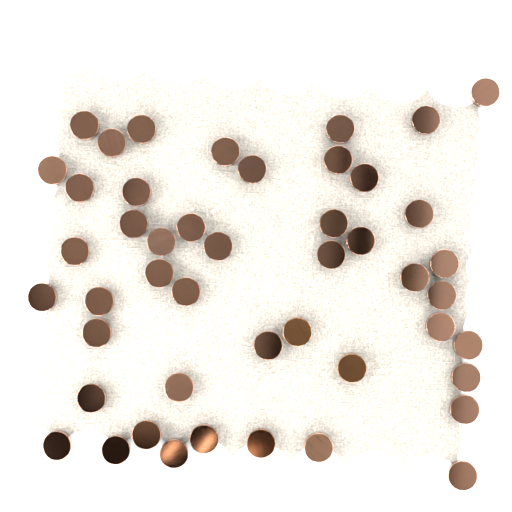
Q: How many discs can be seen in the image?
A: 47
